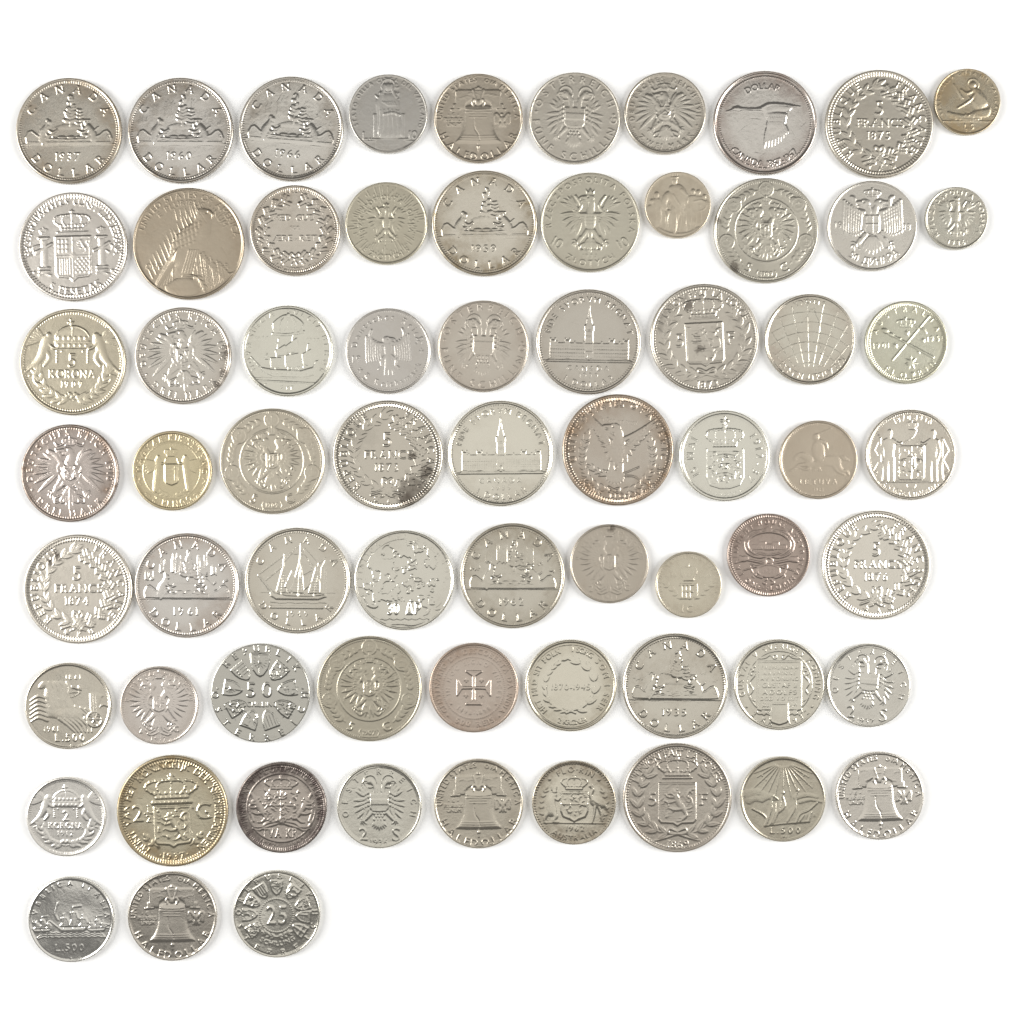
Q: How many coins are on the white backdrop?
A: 68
